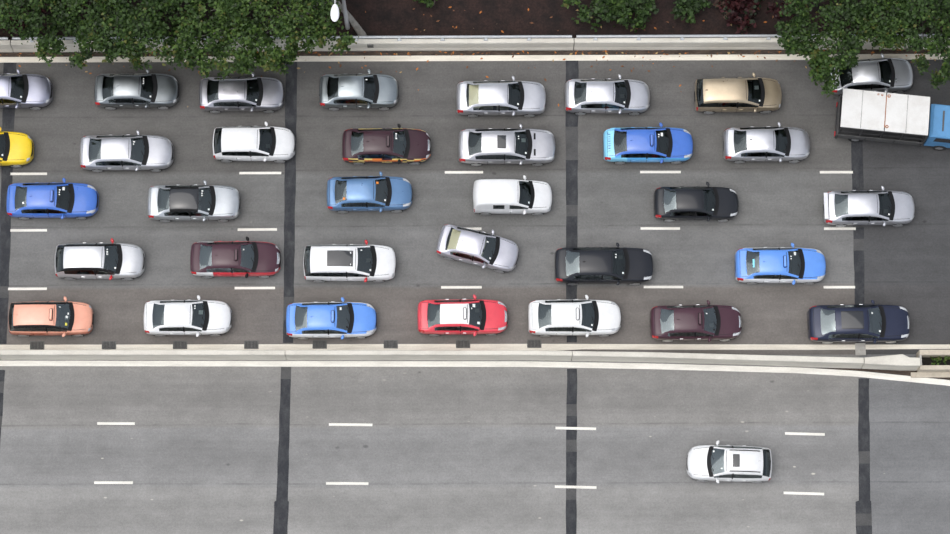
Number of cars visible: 35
